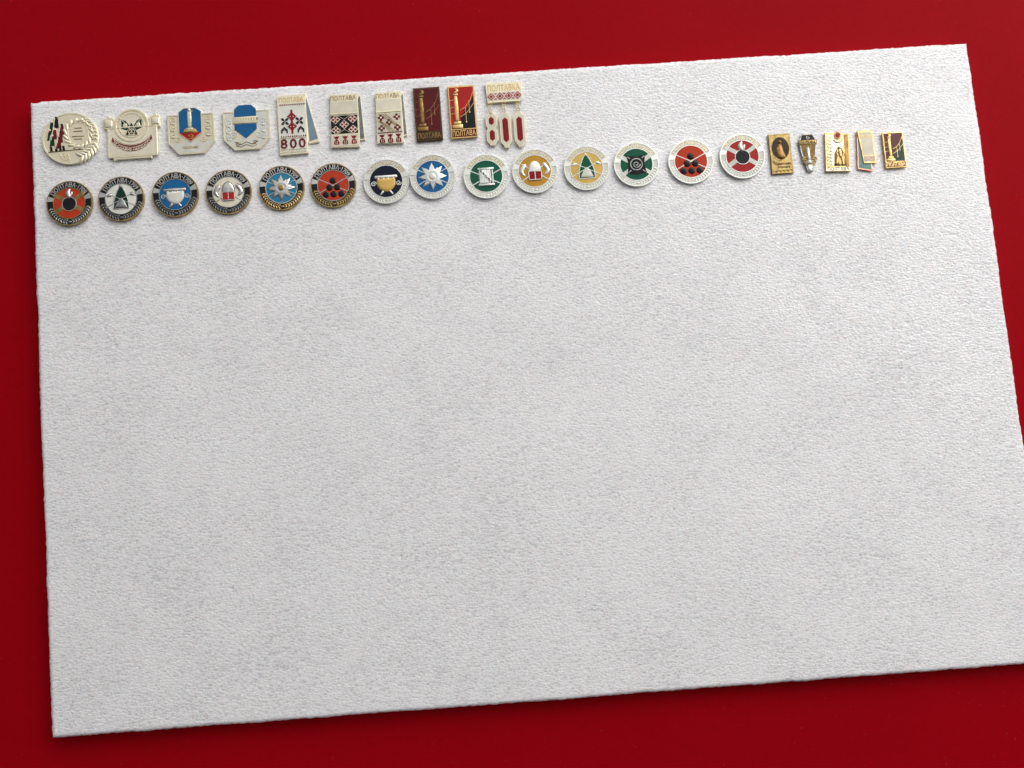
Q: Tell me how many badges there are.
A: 29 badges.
